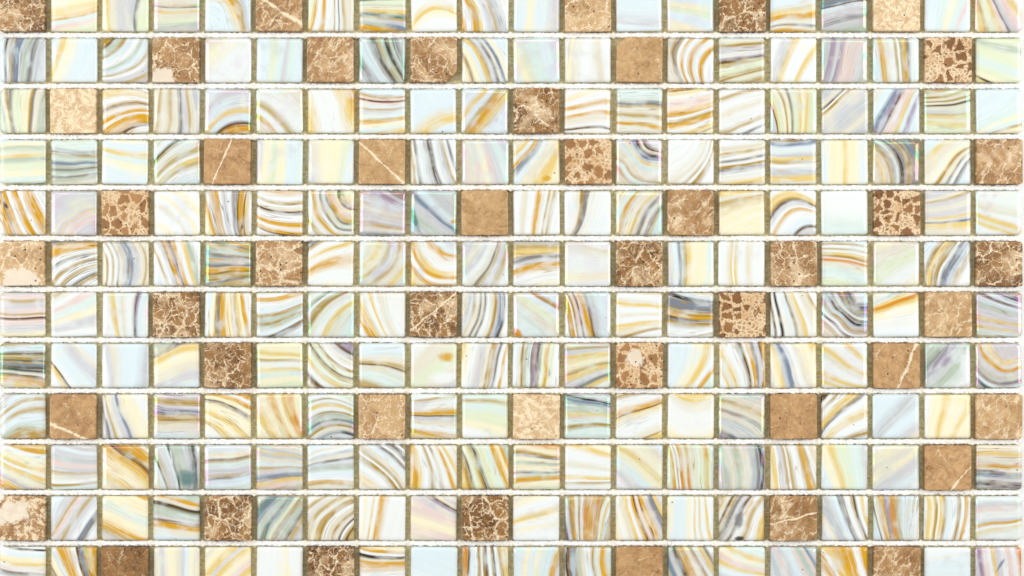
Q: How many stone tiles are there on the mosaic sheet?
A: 46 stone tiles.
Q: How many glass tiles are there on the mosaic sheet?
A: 194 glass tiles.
